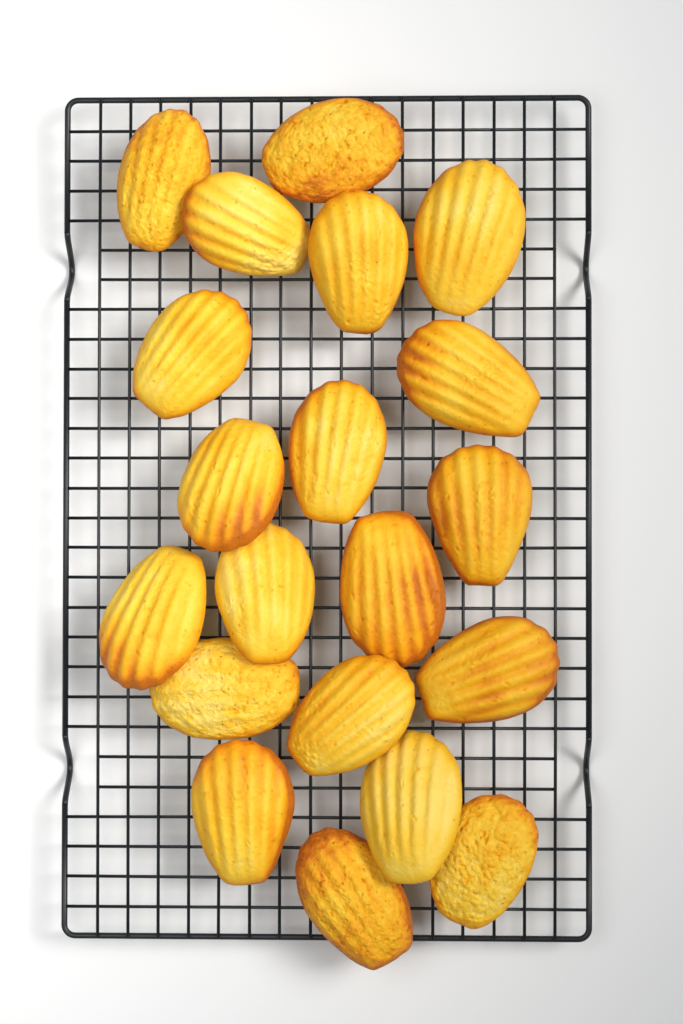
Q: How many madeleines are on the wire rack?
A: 20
